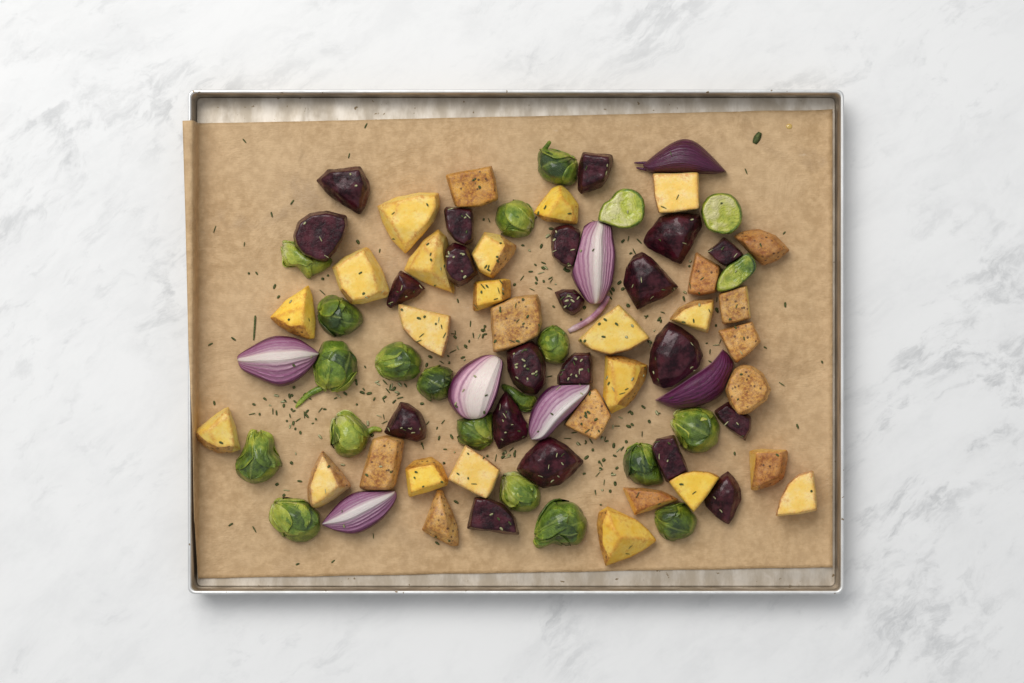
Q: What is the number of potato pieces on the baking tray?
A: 31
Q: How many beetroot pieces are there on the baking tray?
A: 21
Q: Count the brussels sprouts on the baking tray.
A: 21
